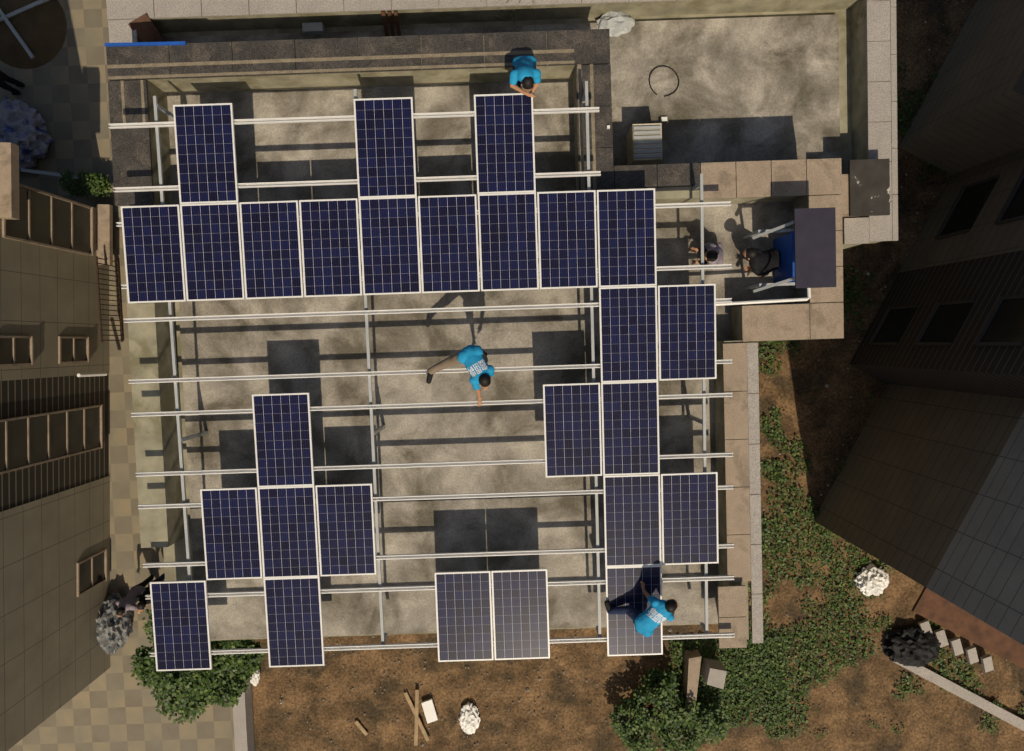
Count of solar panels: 27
